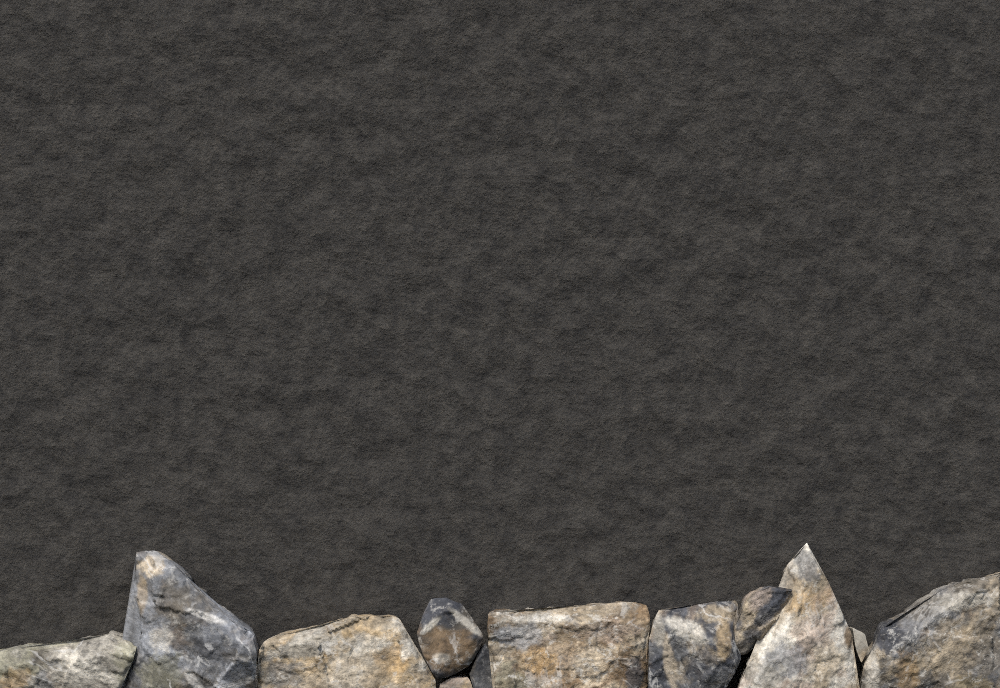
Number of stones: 12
